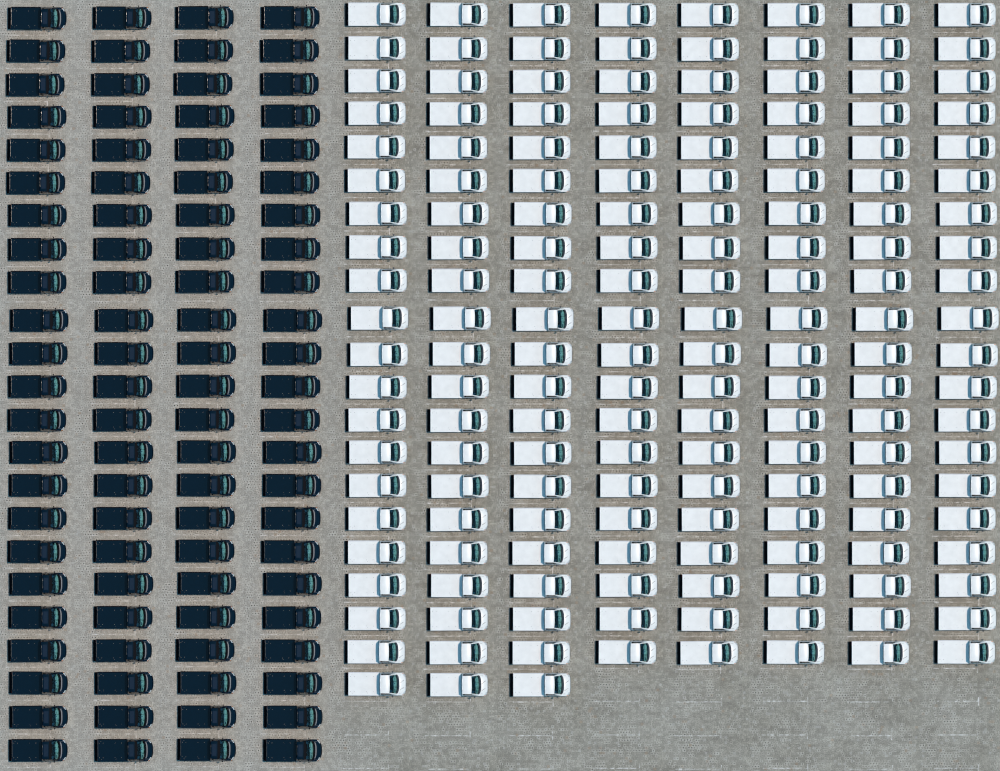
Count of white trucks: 163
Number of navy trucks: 92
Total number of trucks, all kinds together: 255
